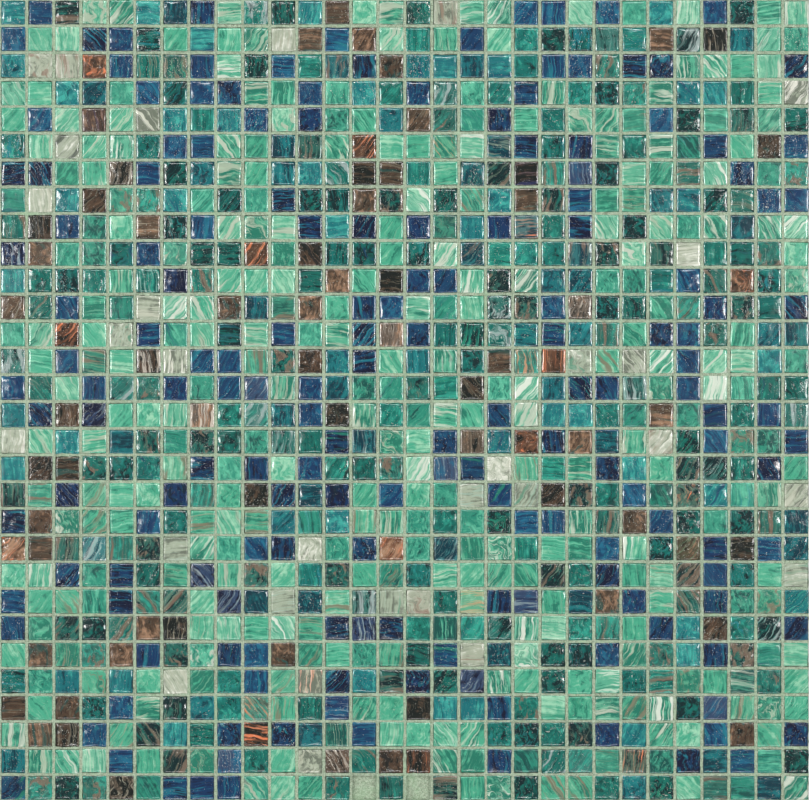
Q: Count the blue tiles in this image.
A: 170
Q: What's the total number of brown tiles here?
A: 73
